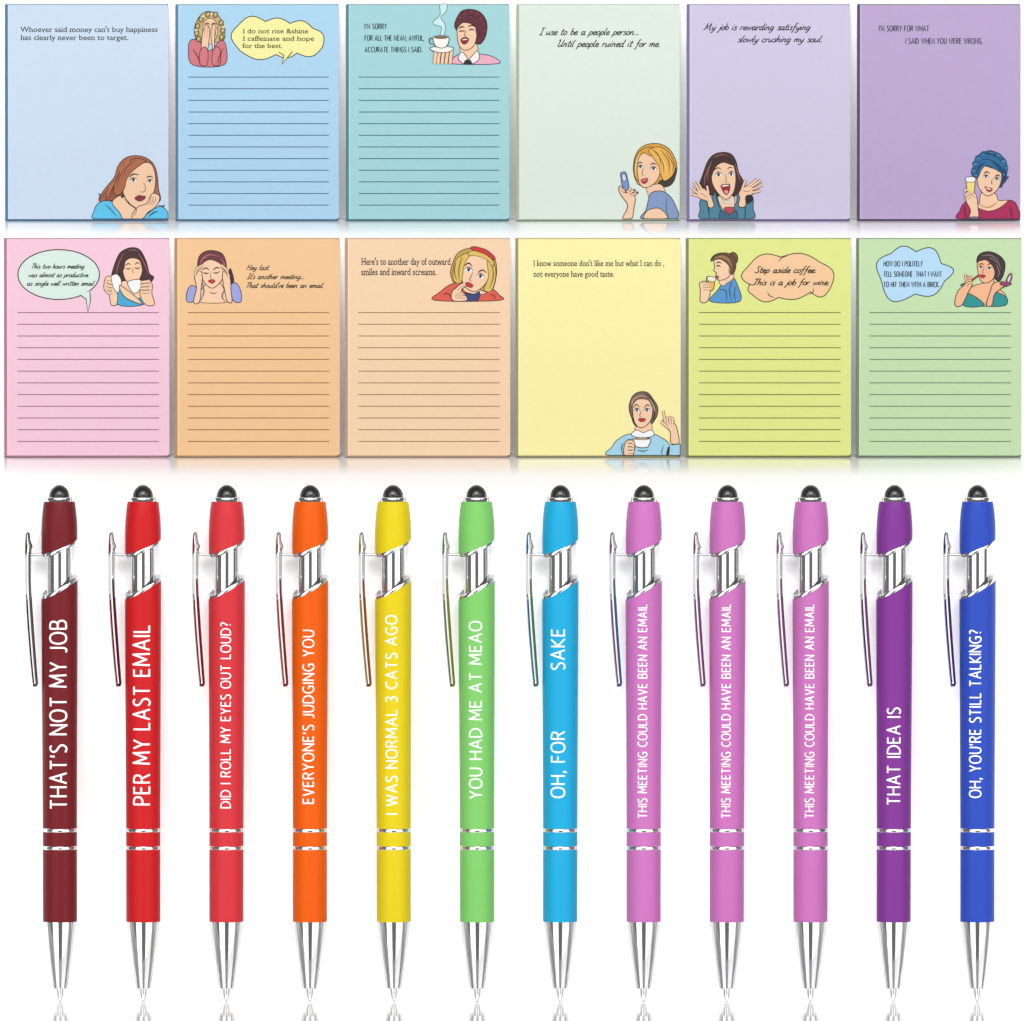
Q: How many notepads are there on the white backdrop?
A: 12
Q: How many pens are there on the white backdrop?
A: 12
